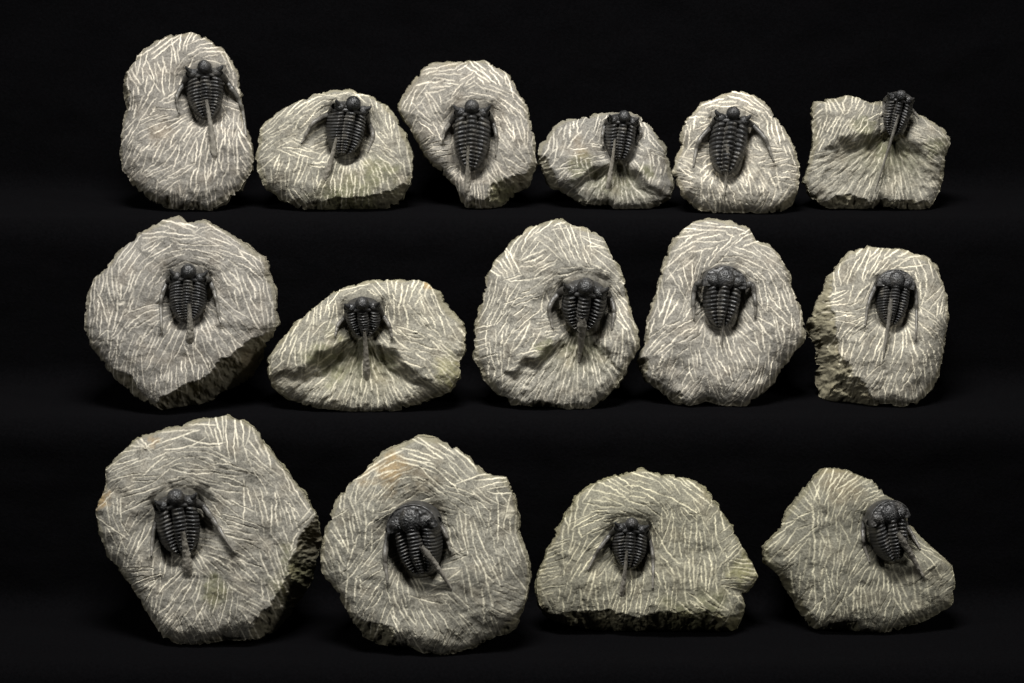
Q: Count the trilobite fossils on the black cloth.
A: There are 15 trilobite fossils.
